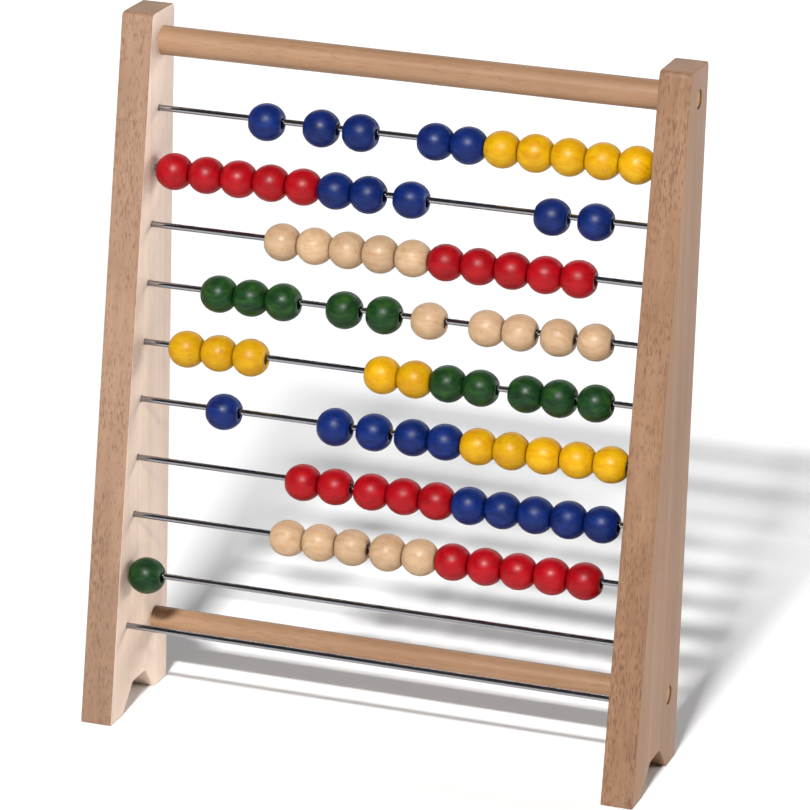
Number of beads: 81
